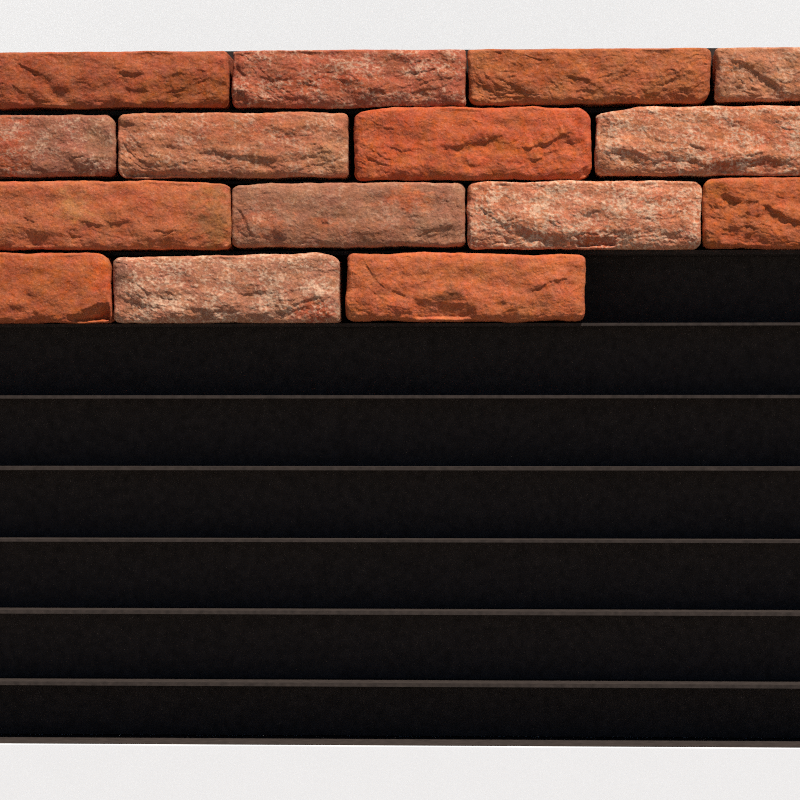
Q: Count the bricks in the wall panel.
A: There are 15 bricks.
